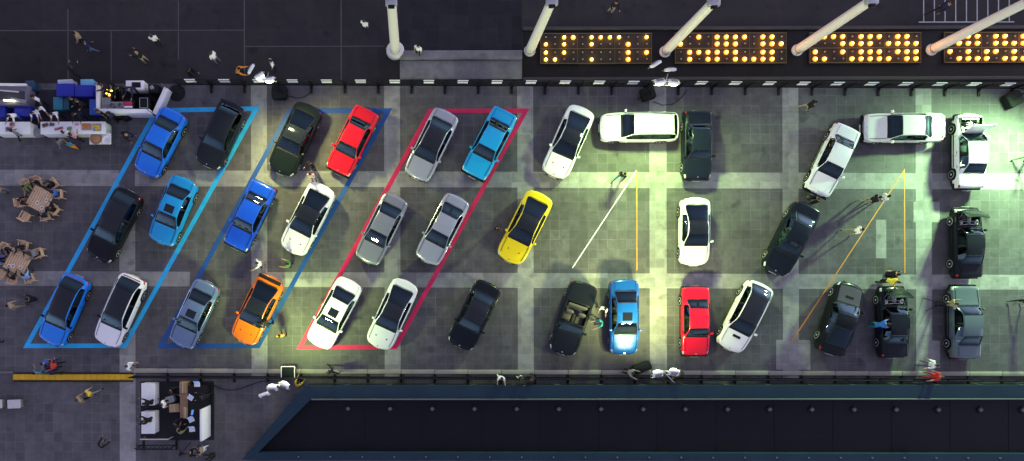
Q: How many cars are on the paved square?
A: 36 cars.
